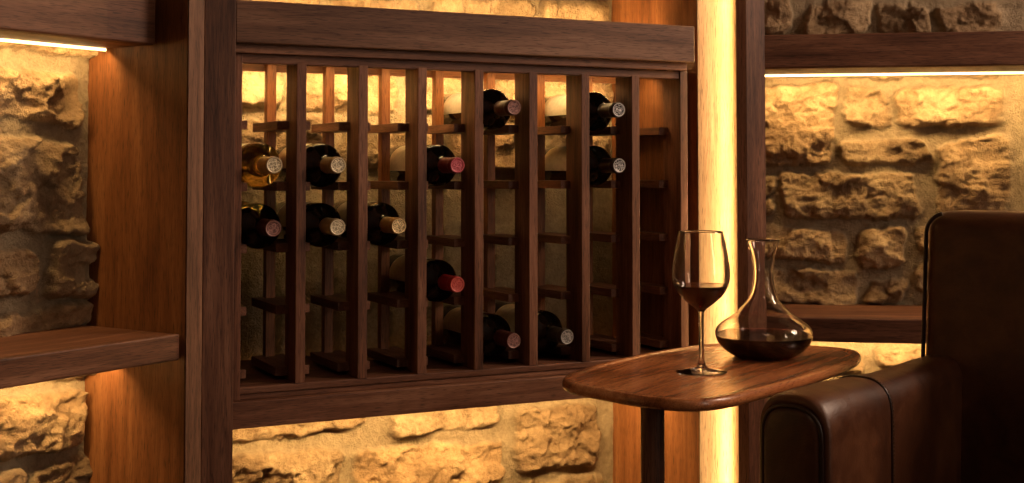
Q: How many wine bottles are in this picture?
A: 12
